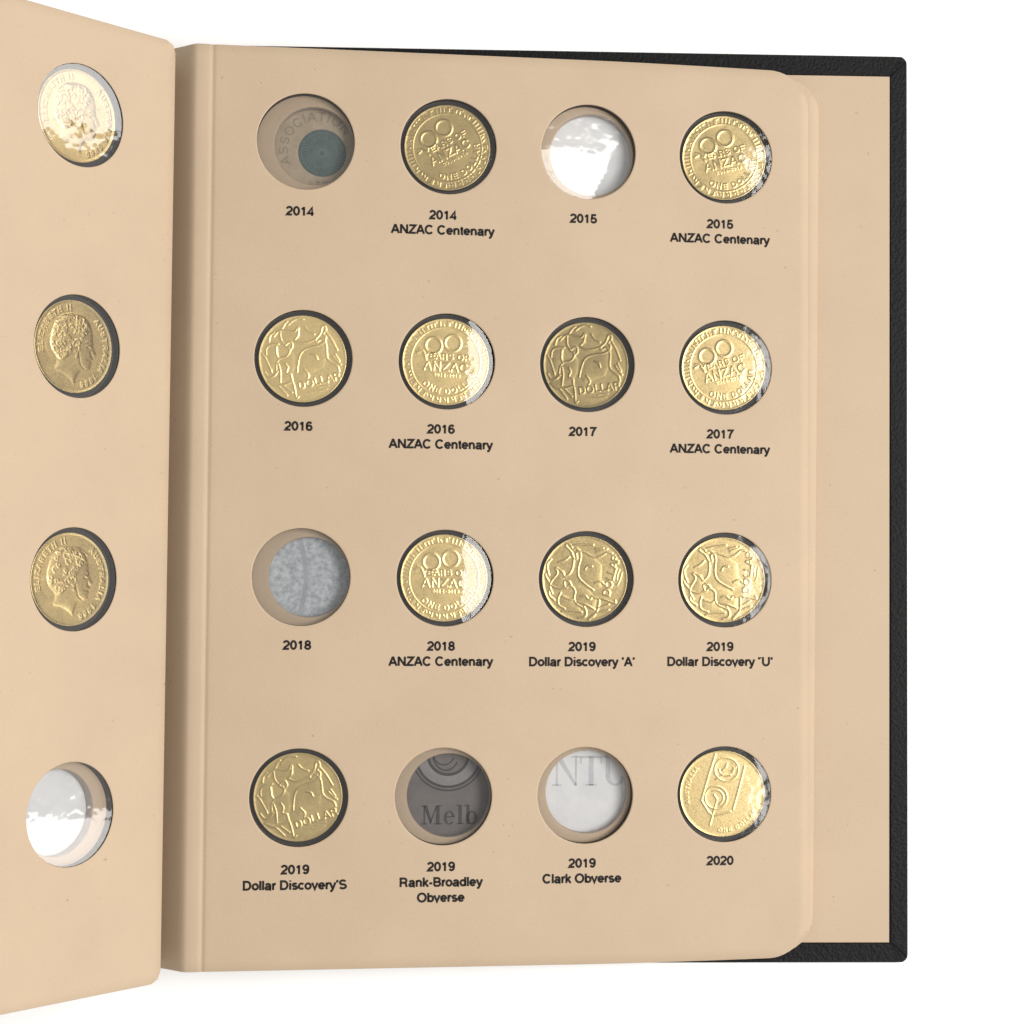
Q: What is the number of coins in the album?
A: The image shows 14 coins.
